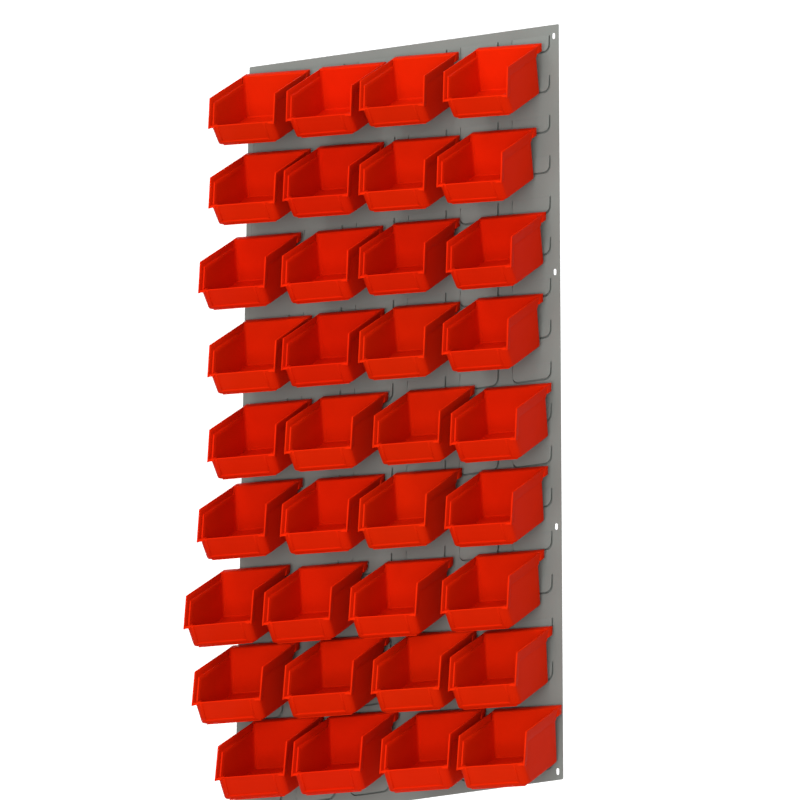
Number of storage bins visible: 36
